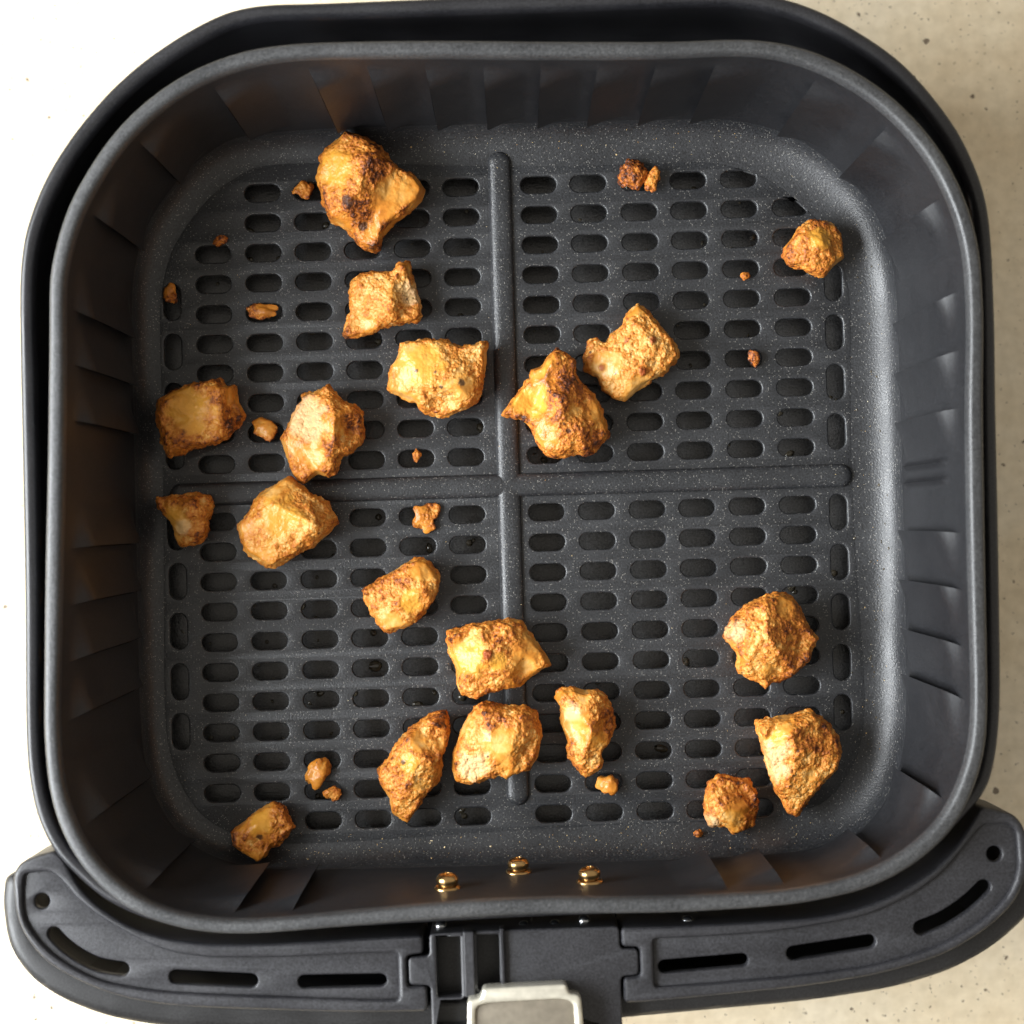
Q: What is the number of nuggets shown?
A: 19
